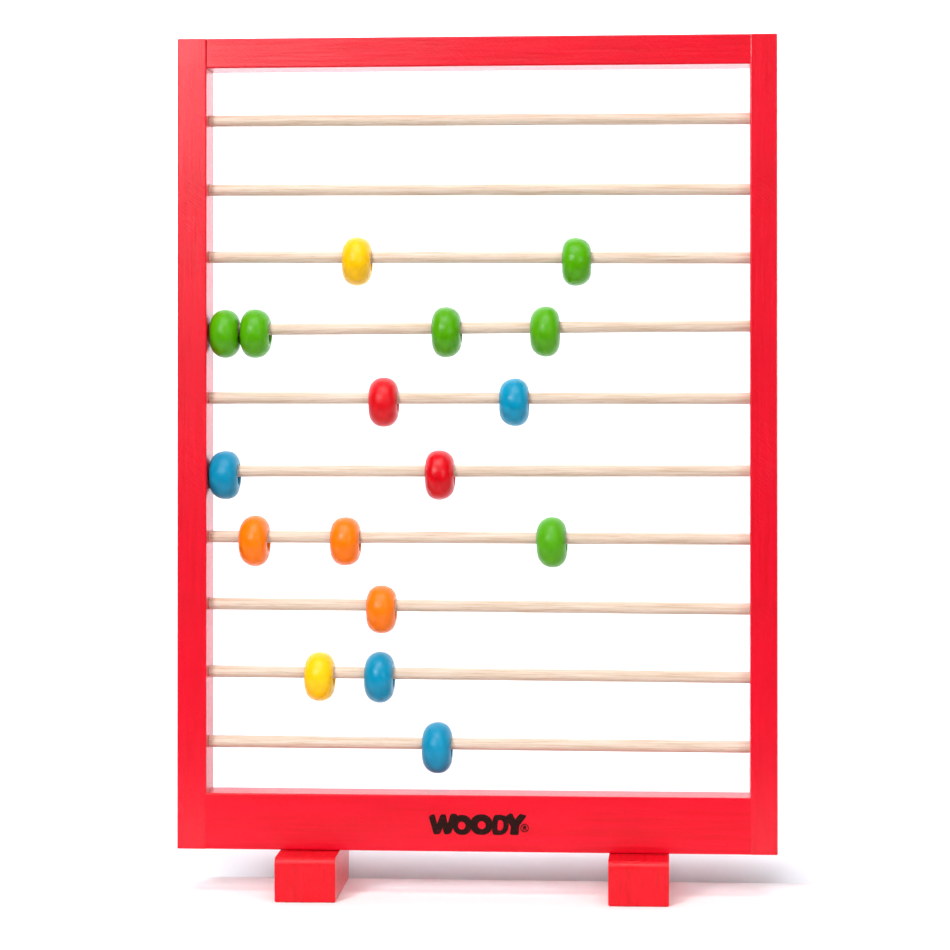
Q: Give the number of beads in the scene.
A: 17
